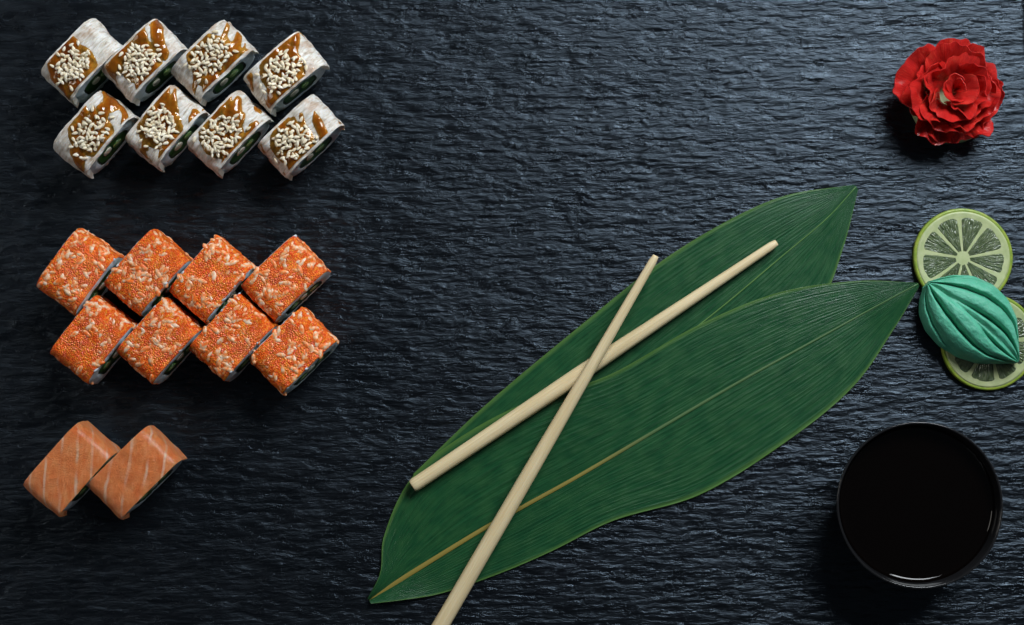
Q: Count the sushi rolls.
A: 18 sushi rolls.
